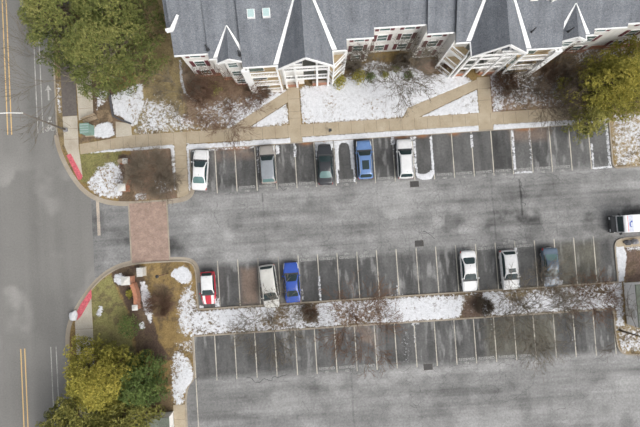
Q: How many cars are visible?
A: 11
